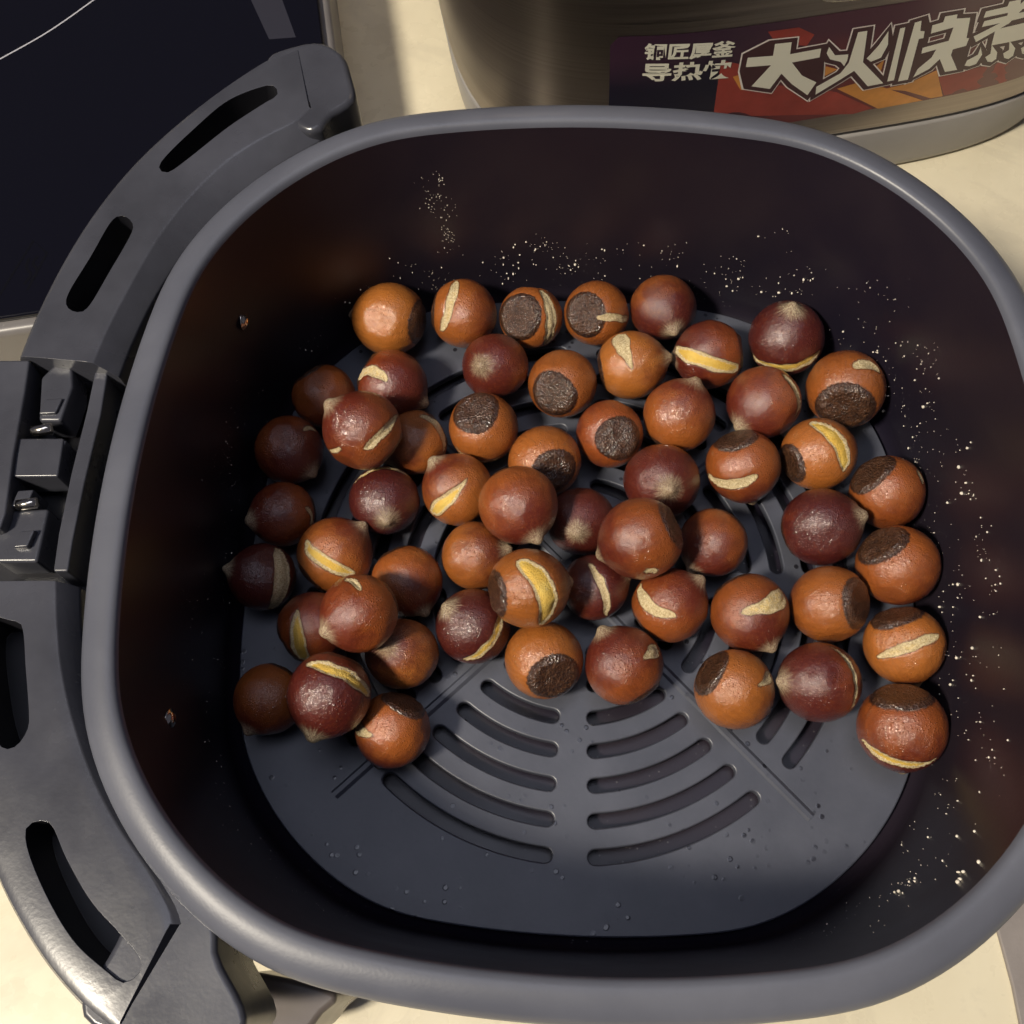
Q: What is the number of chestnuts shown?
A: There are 56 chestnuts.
